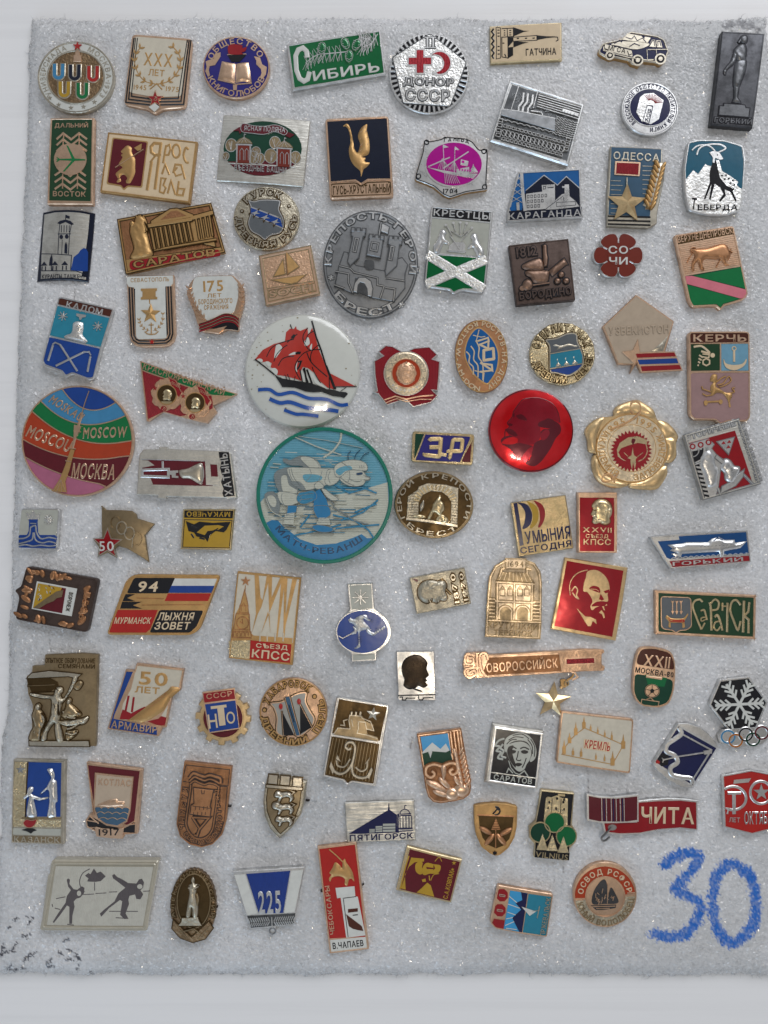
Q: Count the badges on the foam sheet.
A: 88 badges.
